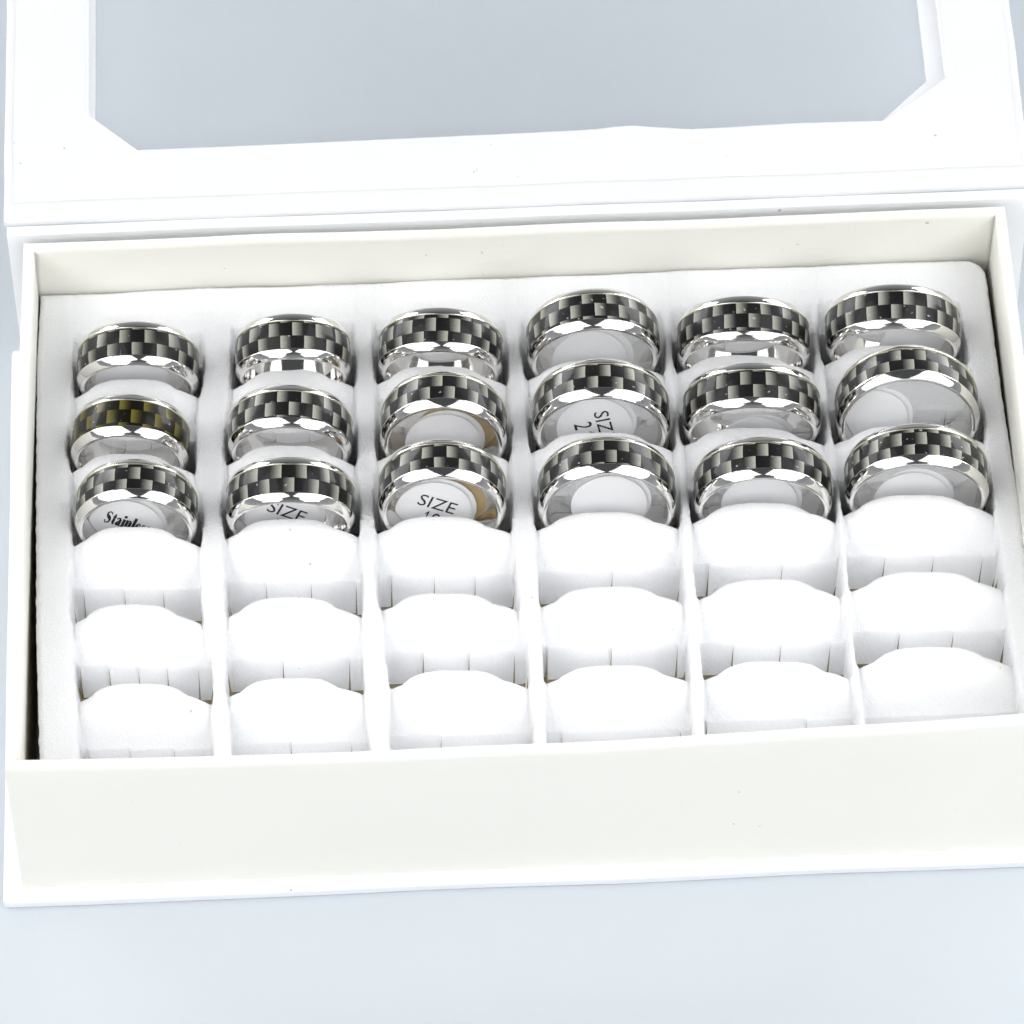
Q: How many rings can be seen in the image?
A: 18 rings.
